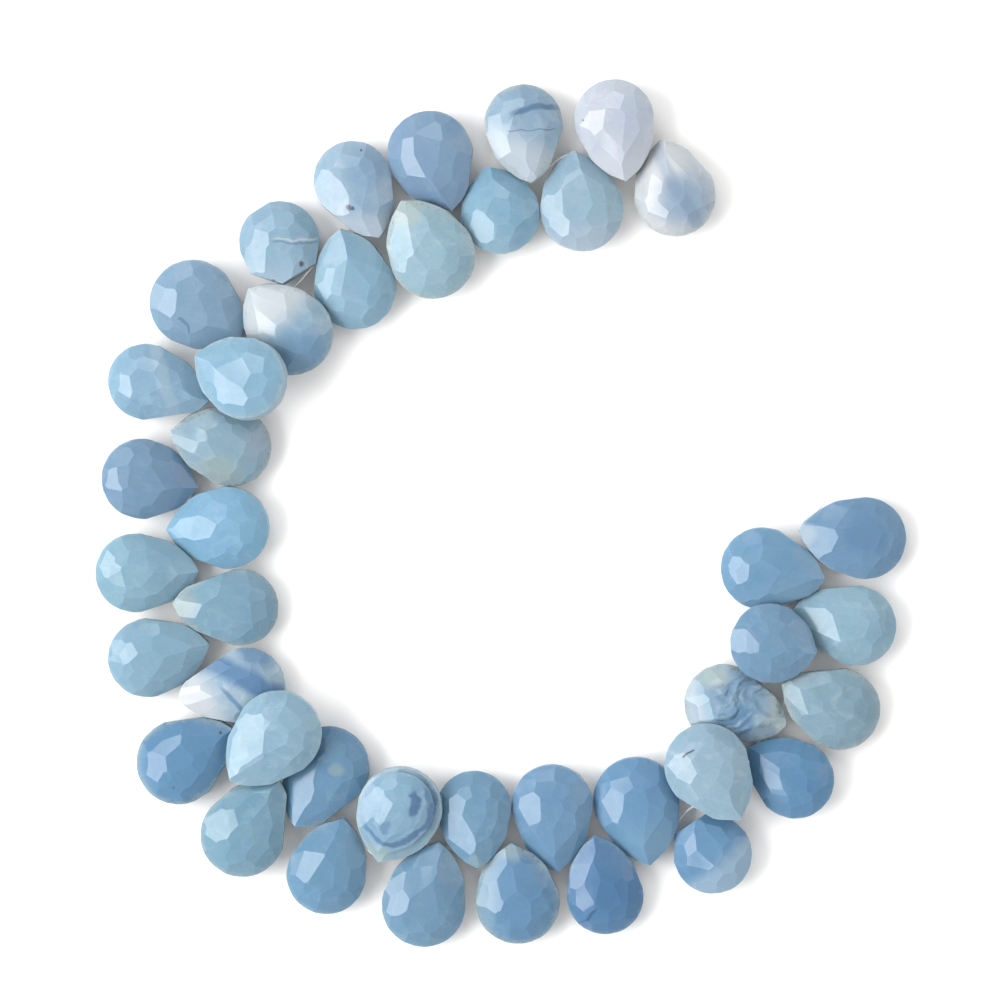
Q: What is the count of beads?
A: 42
